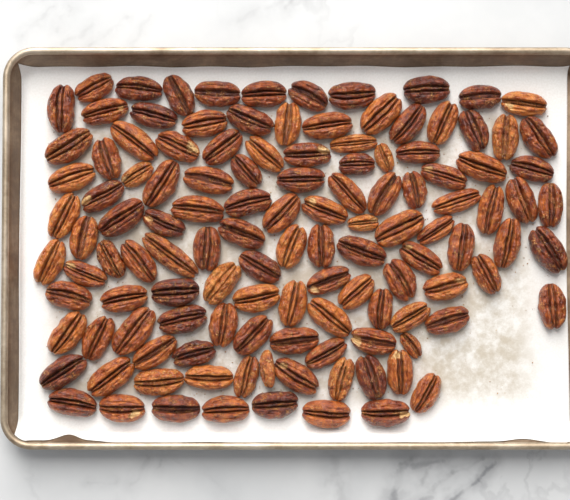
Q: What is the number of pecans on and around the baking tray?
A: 123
